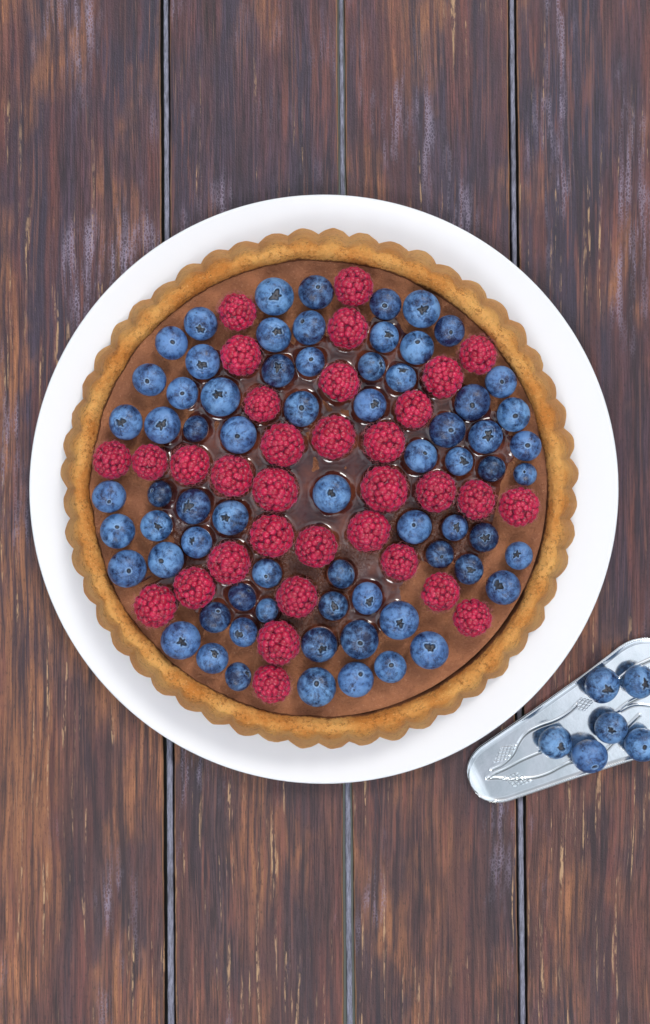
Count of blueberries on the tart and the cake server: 76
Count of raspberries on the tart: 33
